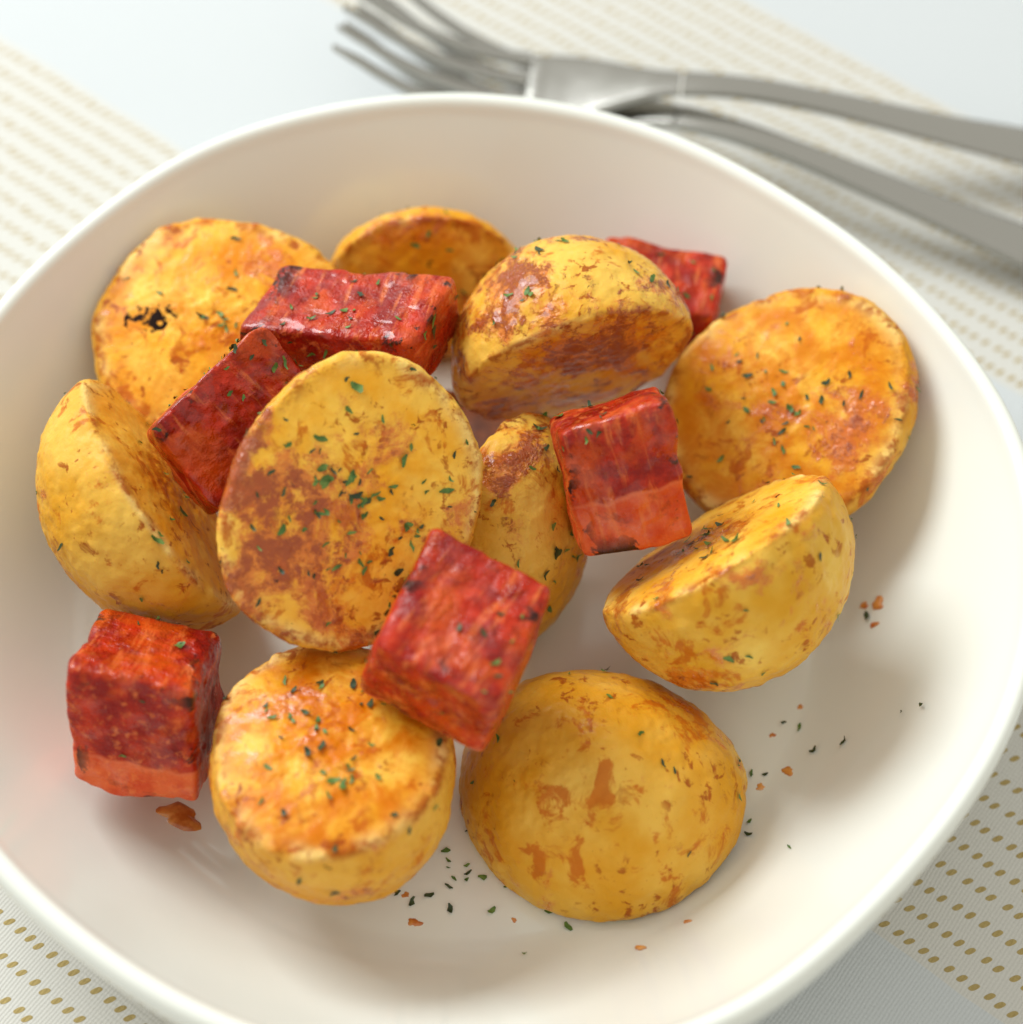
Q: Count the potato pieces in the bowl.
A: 10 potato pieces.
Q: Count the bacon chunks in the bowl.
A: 6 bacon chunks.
